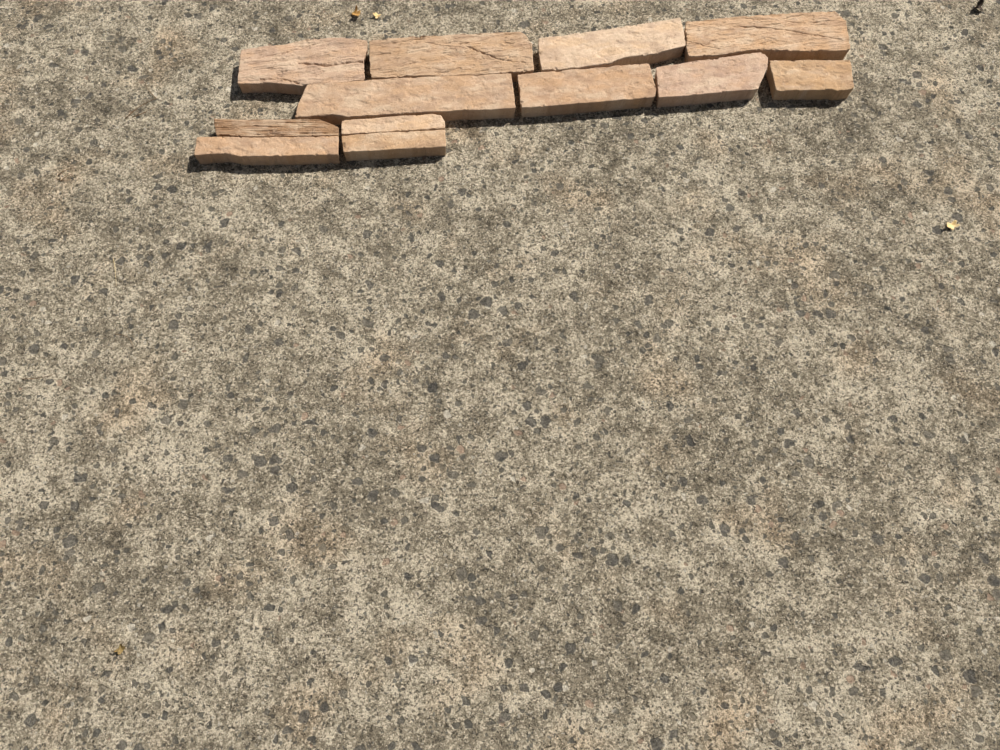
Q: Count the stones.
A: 12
